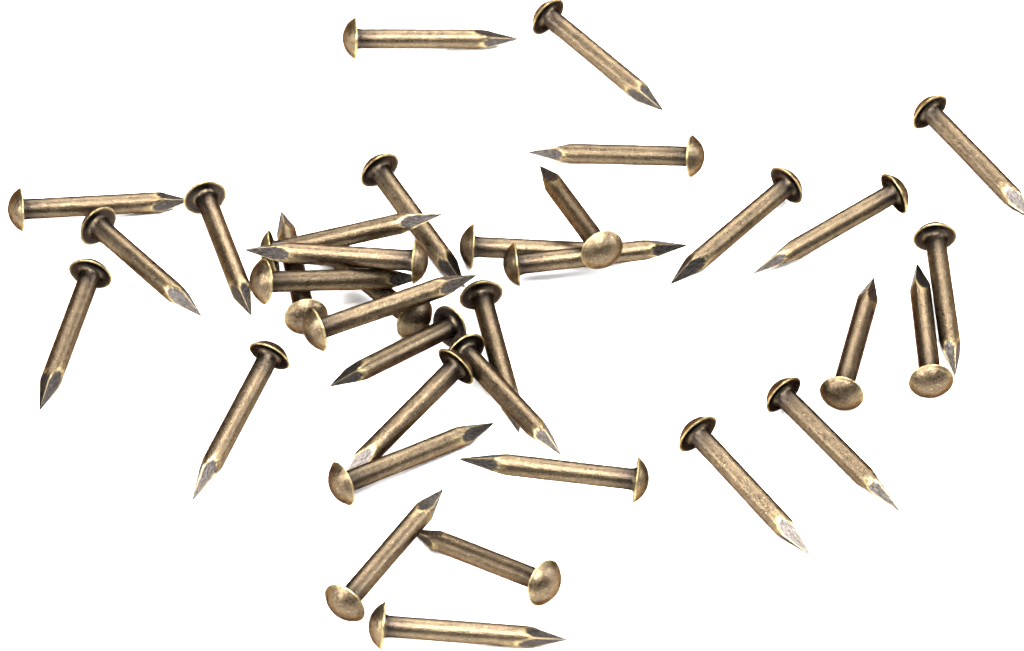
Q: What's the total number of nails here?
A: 35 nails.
